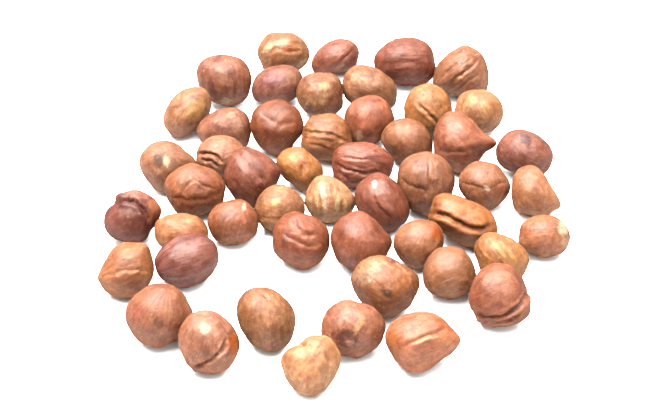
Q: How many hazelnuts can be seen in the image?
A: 50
